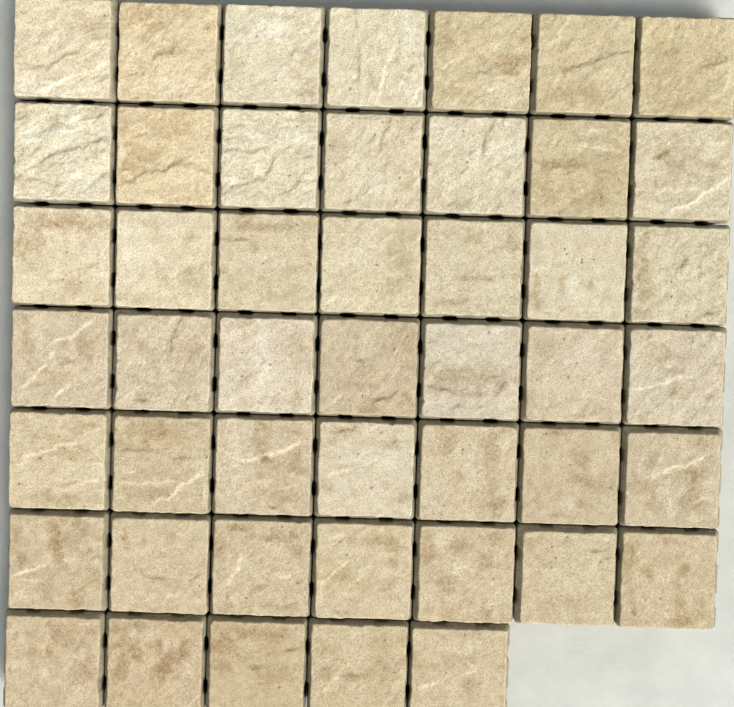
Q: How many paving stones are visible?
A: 47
